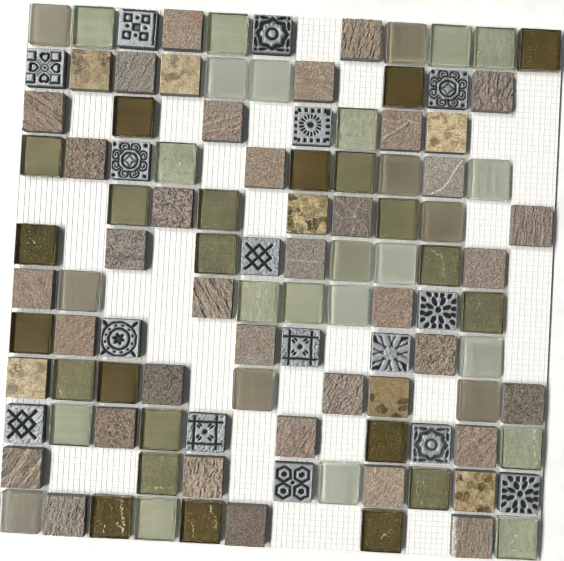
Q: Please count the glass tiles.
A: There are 51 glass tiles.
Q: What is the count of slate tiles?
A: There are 35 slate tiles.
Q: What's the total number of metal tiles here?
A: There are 16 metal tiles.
